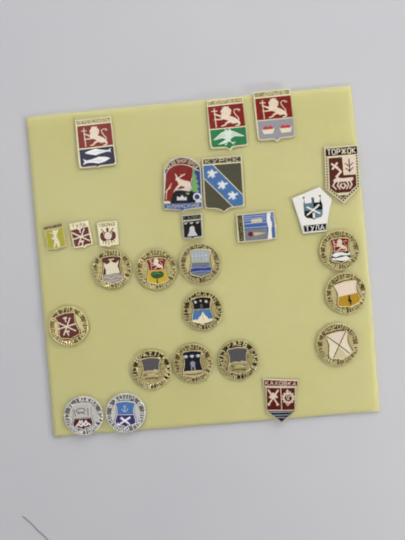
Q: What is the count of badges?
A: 26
